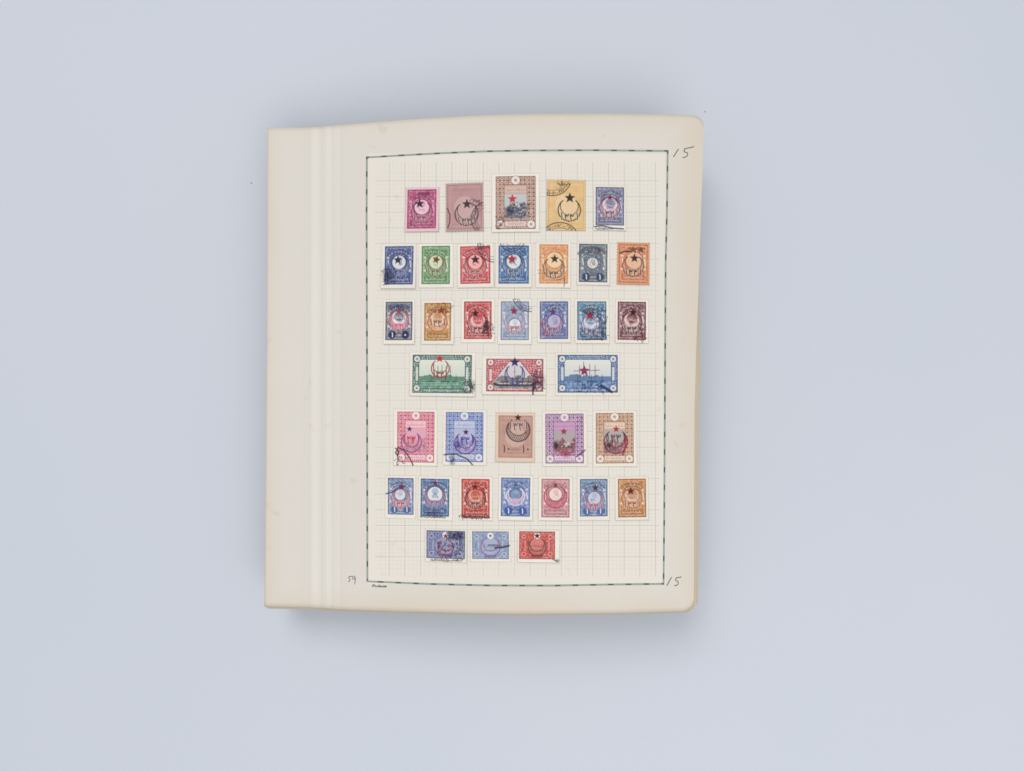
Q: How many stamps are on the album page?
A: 37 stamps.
